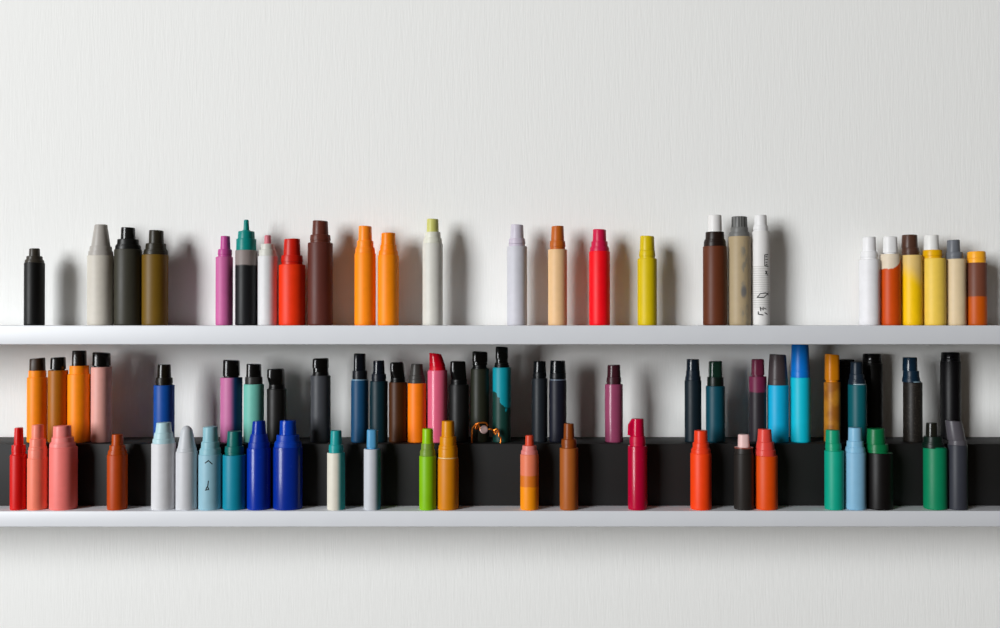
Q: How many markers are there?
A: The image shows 81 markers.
